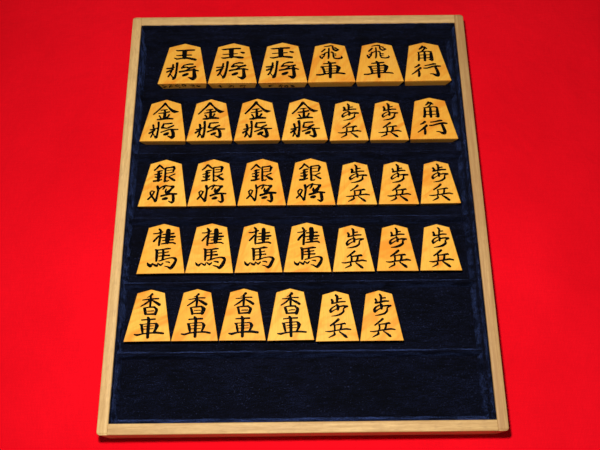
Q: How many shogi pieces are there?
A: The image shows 33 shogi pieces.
